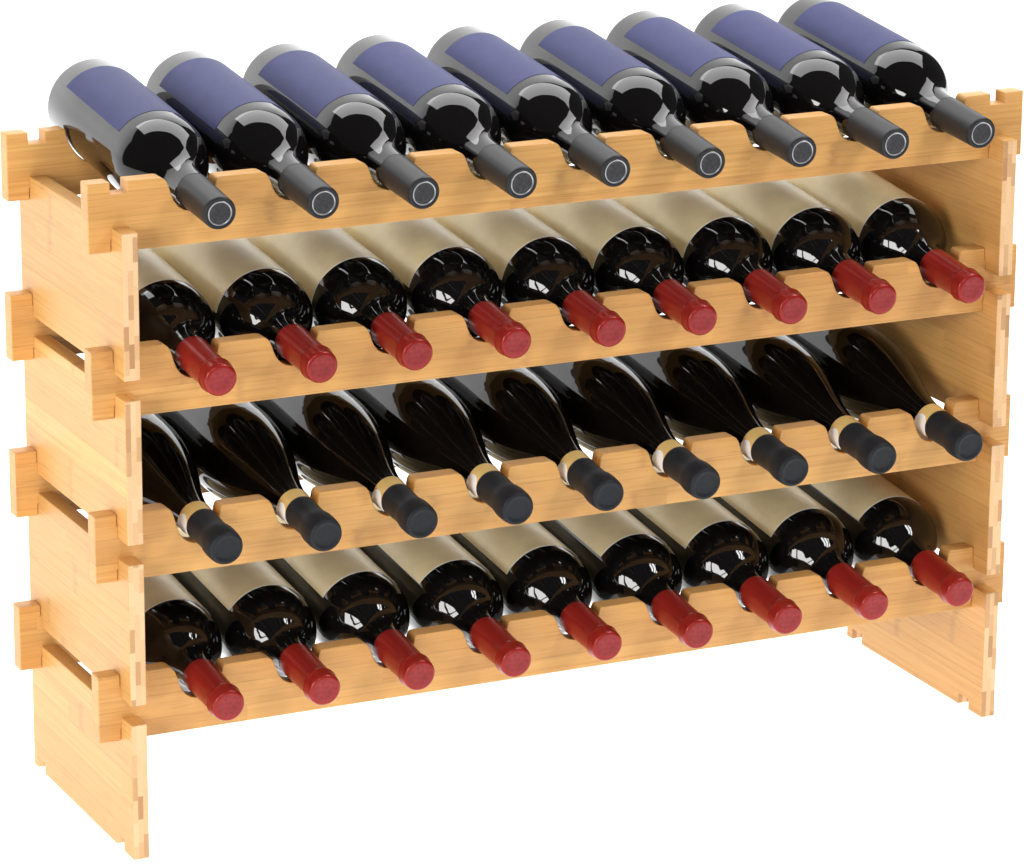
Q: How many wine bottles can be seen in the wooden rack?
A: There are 36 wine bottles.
